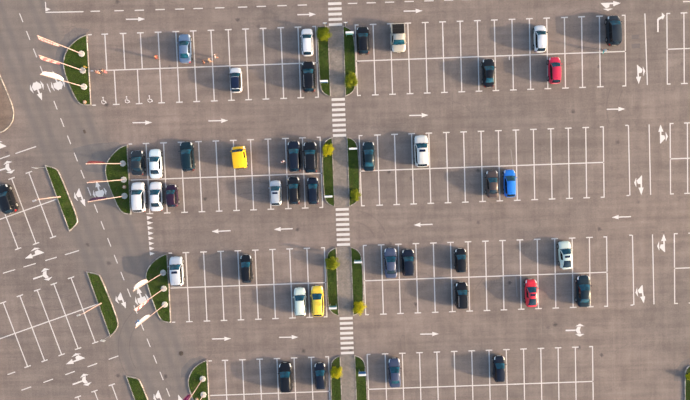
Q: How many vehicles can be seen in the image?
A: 42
